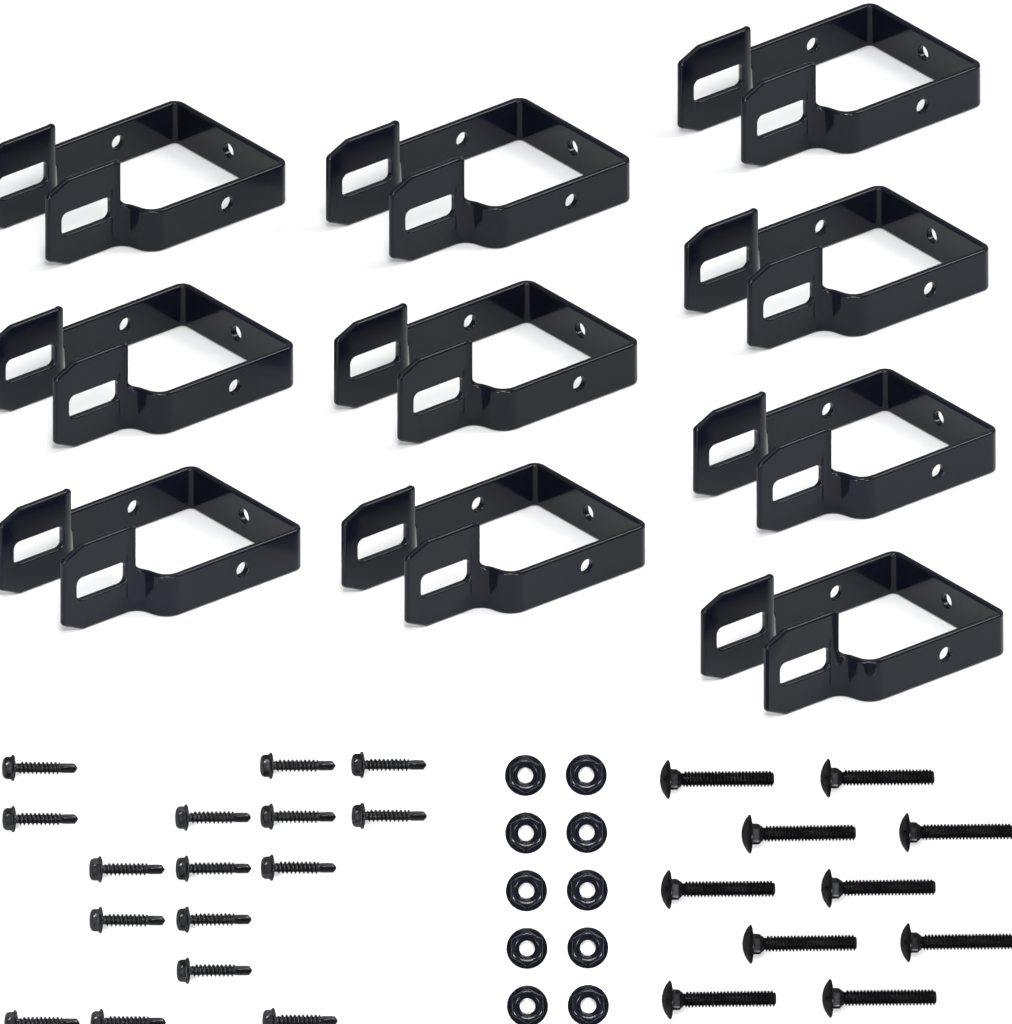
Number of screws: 16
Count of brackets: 10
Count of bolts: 10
